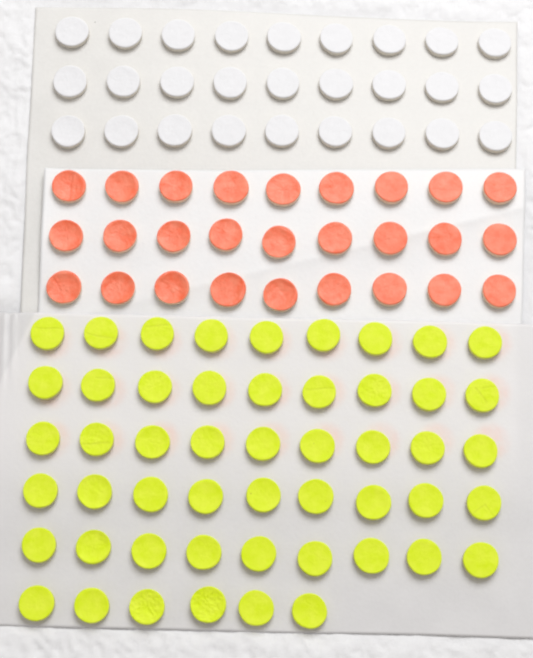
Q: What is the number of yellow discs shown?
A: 51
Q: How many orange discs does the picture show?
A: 27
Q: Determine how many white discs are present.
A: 27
